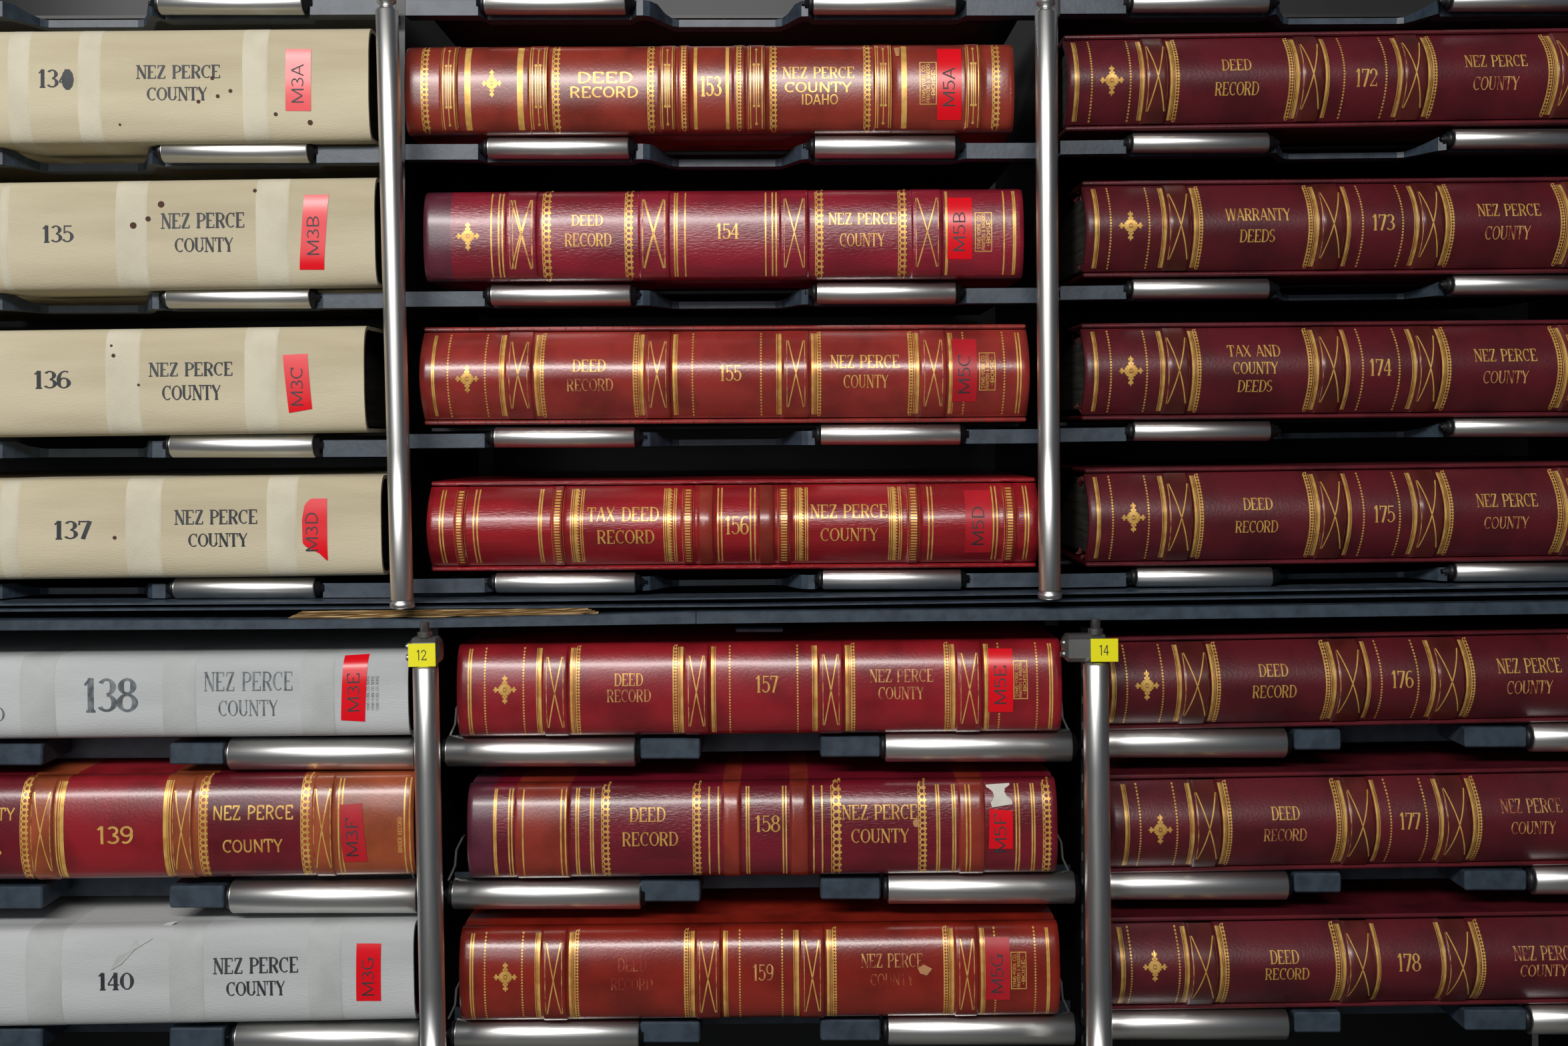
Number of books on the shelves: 21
